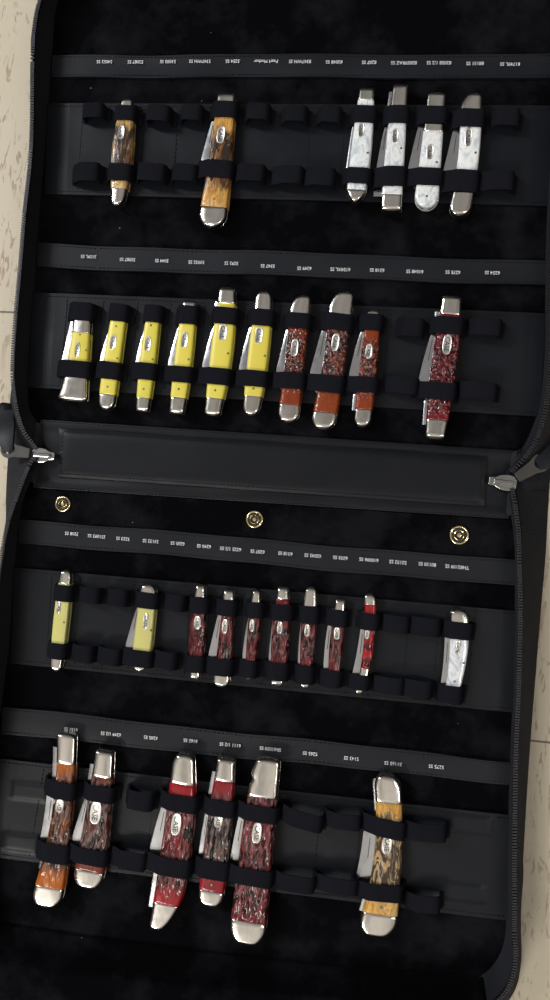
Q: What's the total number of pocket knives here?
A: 32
